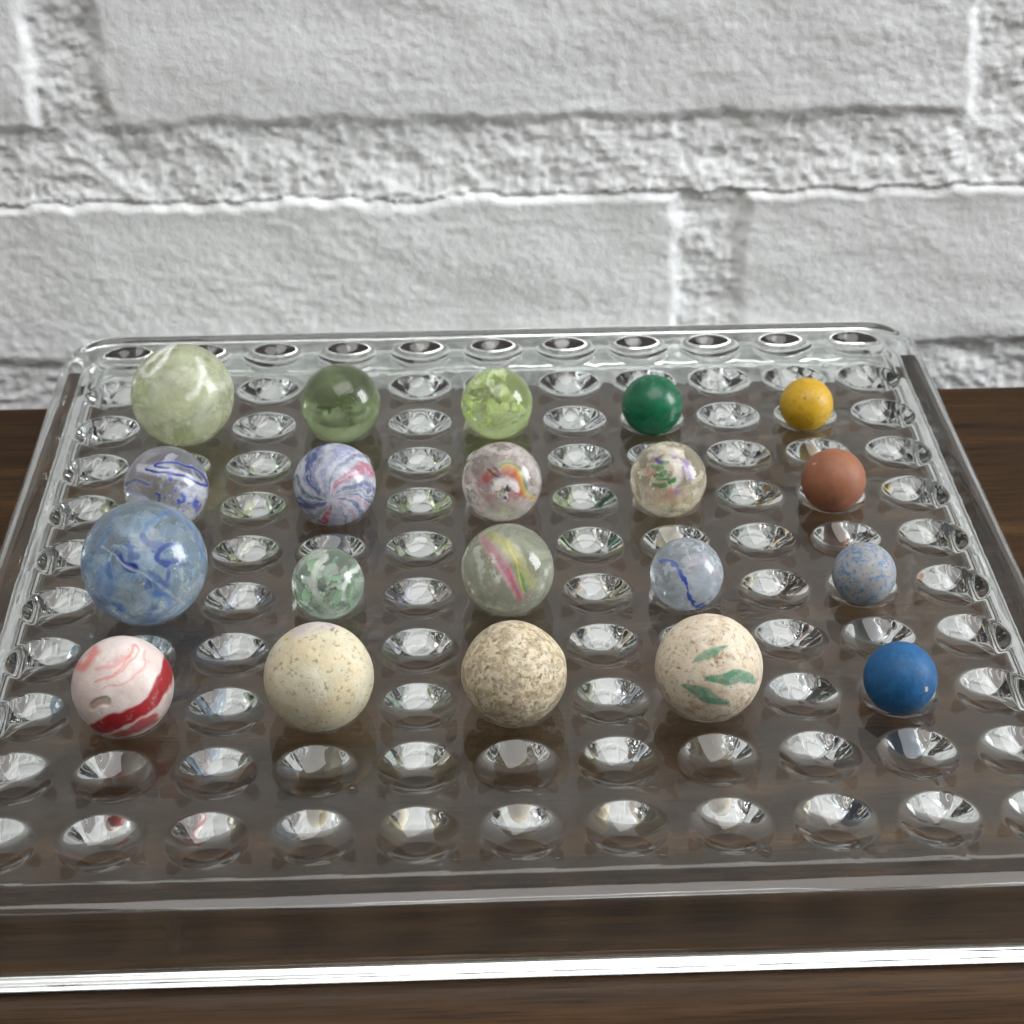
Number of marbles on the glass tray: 20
